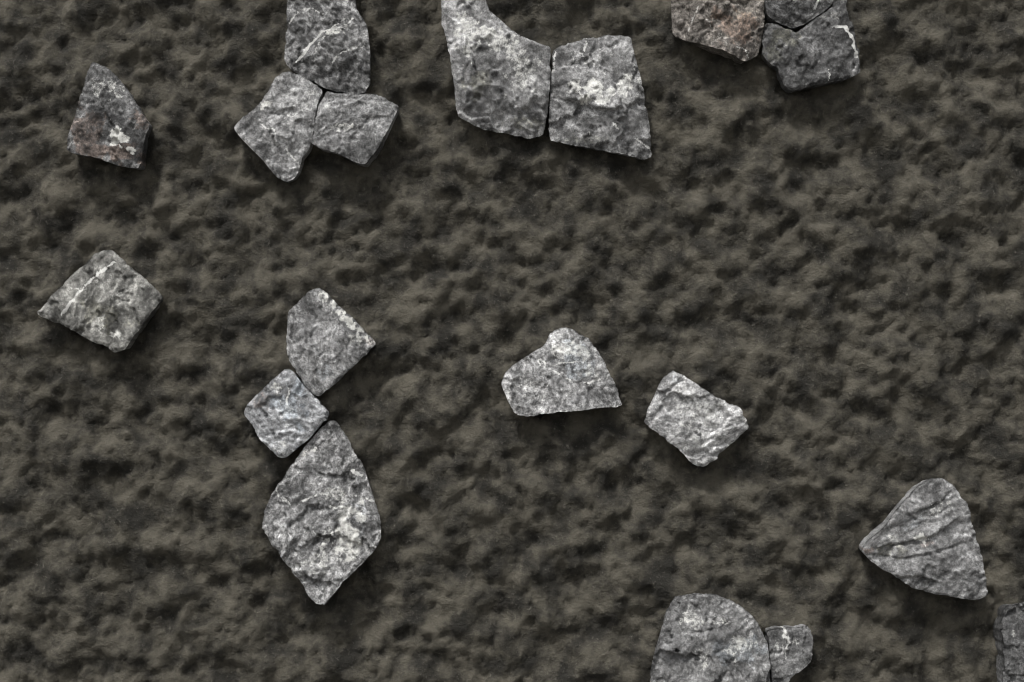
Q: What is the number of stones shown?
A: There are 19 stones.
